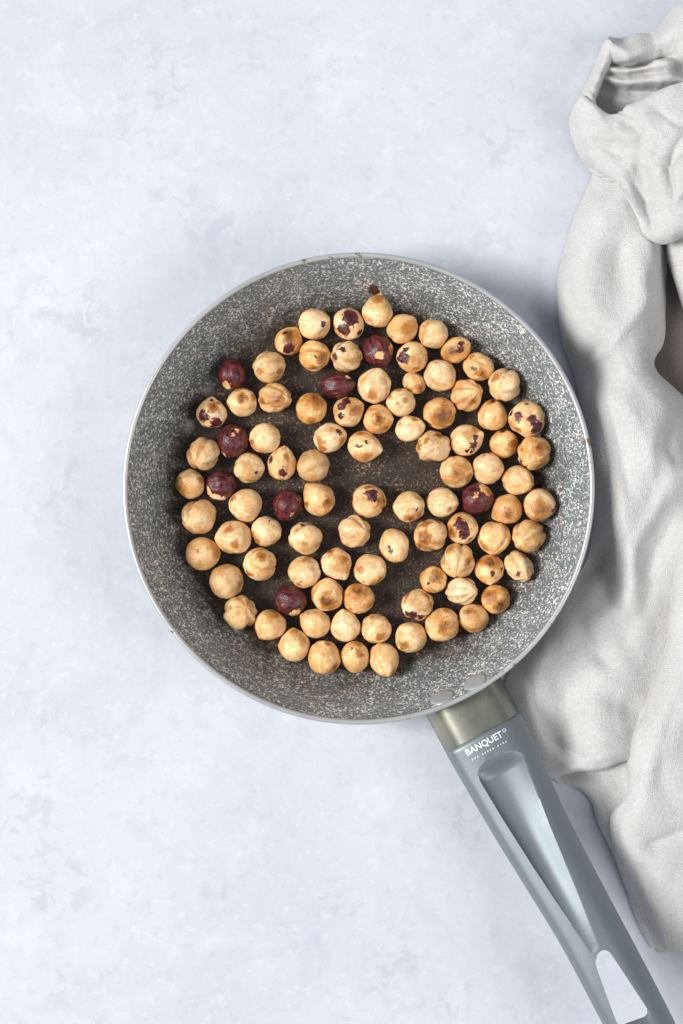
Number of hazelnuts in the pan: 95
